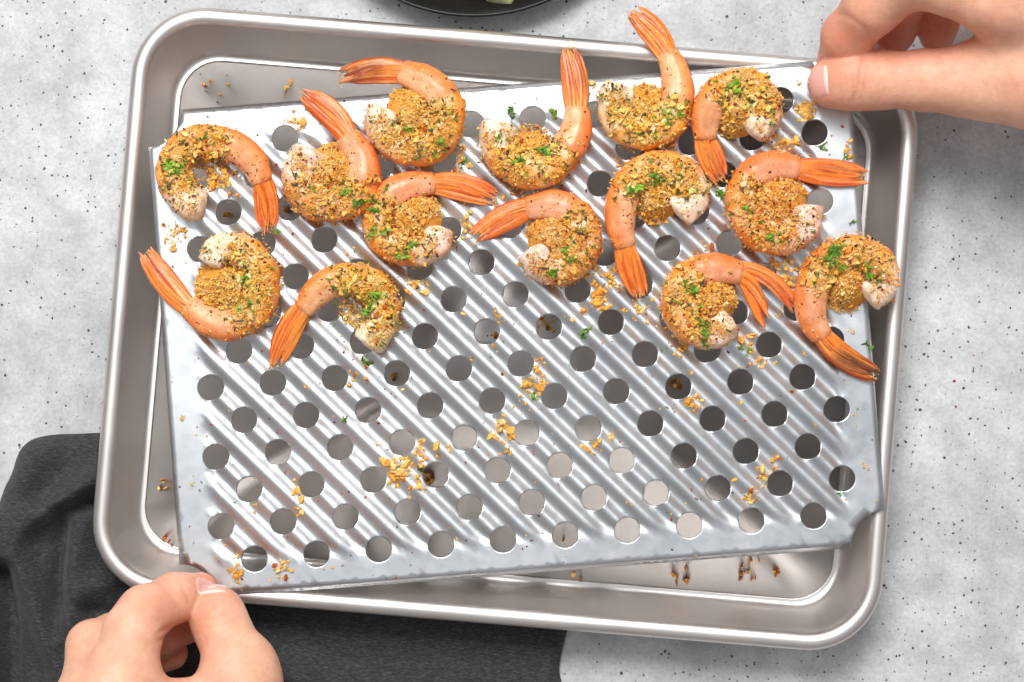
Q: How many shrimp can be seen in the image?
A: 14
